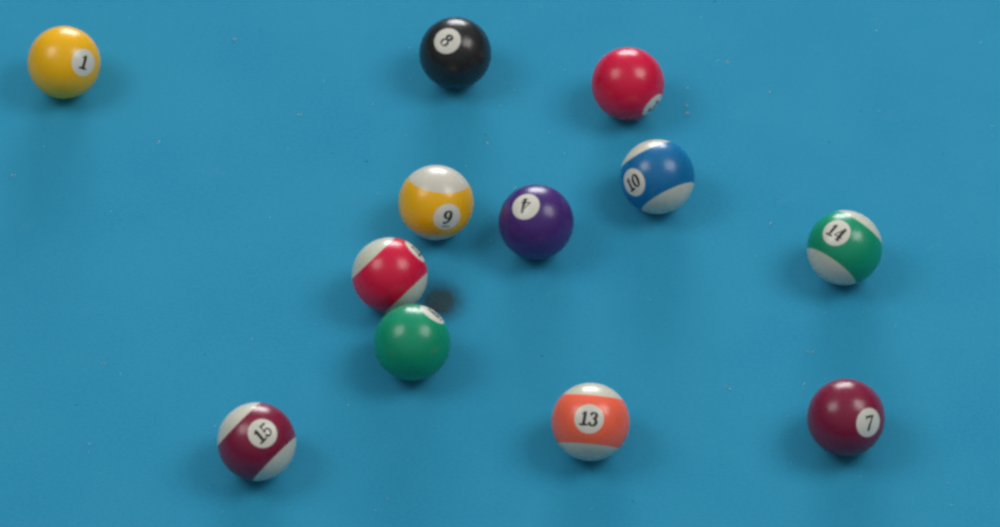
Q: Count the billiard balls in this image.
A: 12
